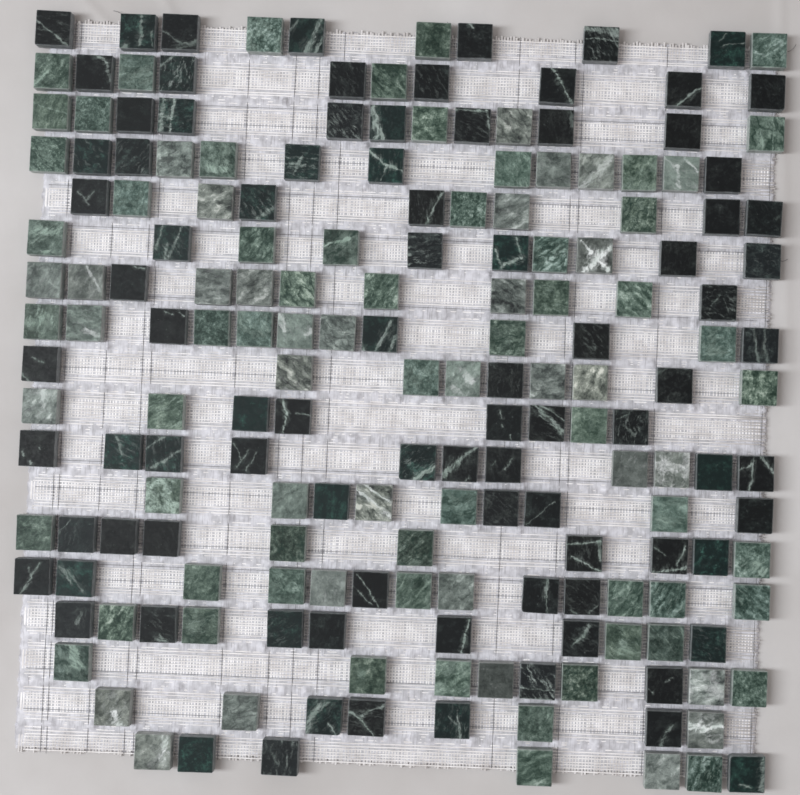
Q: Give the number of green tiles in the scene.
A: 59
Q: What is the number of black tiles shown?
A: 90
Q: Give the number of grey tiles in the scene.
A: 34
